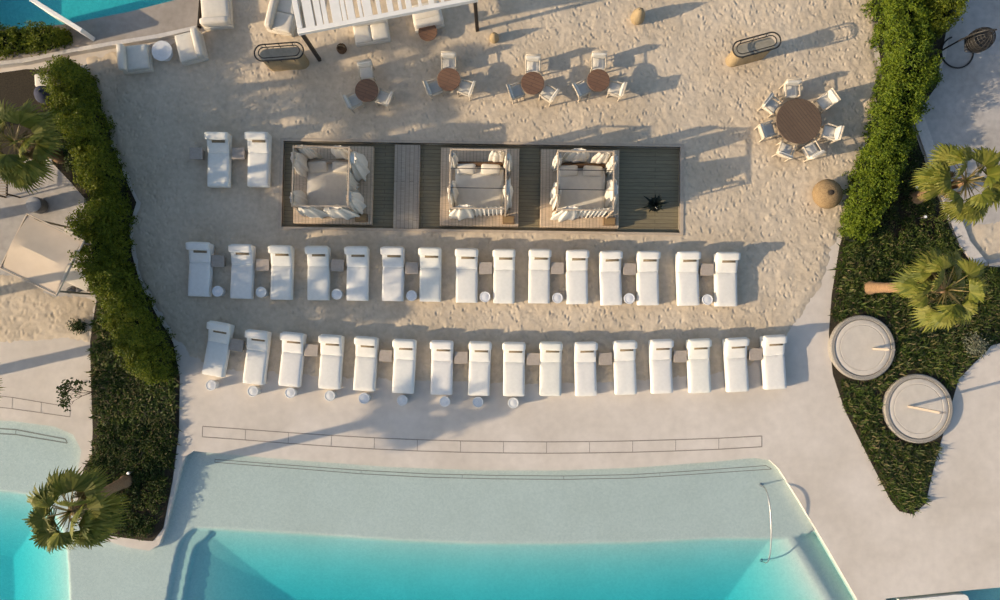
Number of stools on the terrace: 17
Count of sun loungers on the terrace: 33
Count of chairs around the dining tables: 19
